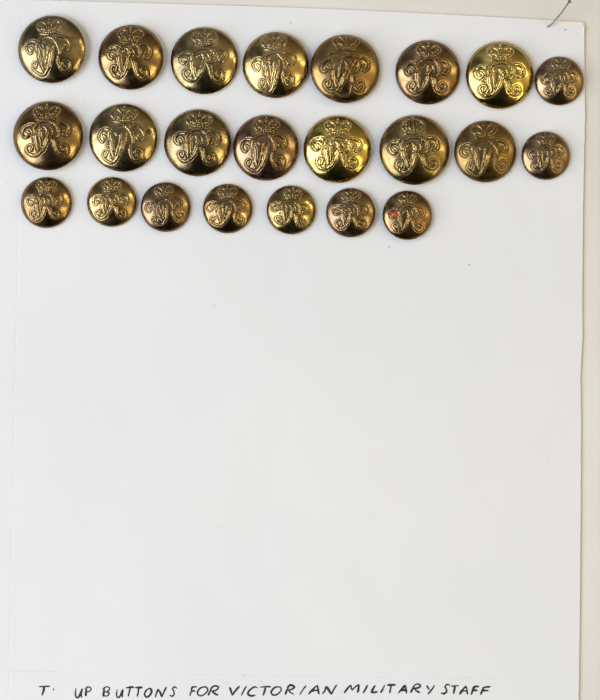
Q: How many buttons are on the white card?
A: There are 23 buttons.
